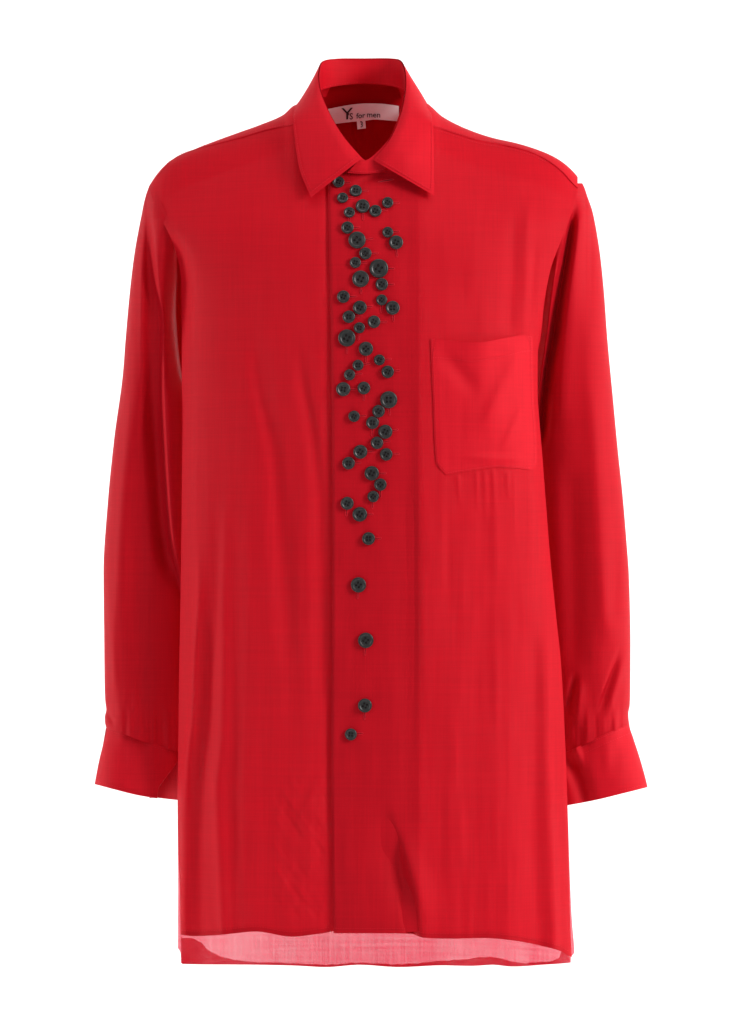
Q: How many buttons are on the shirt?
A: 50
